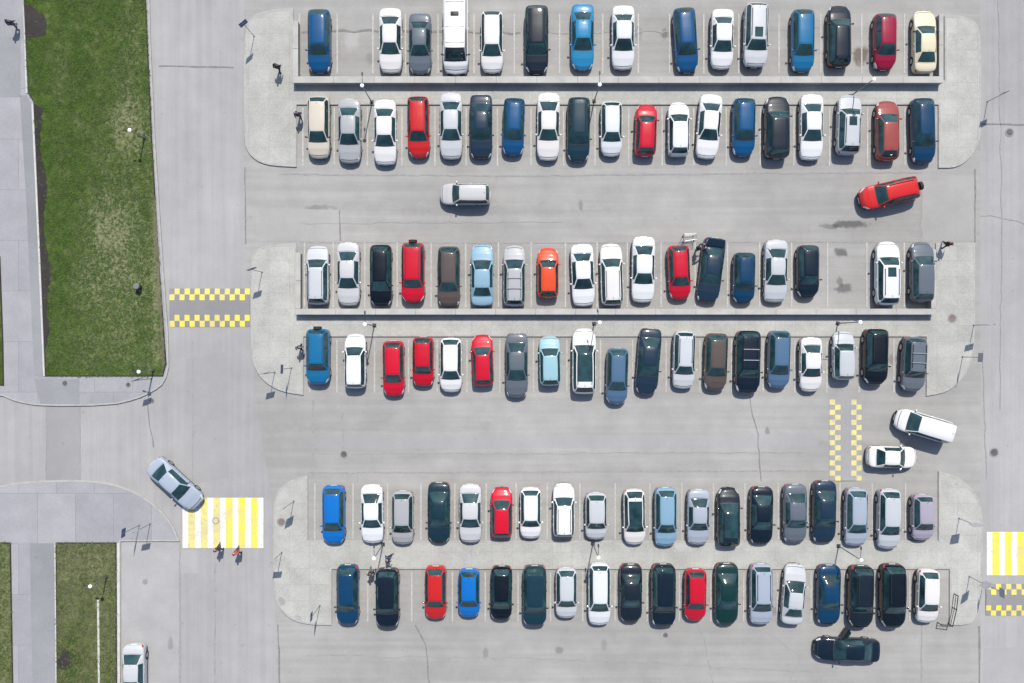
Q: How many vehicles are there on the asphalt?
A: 115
